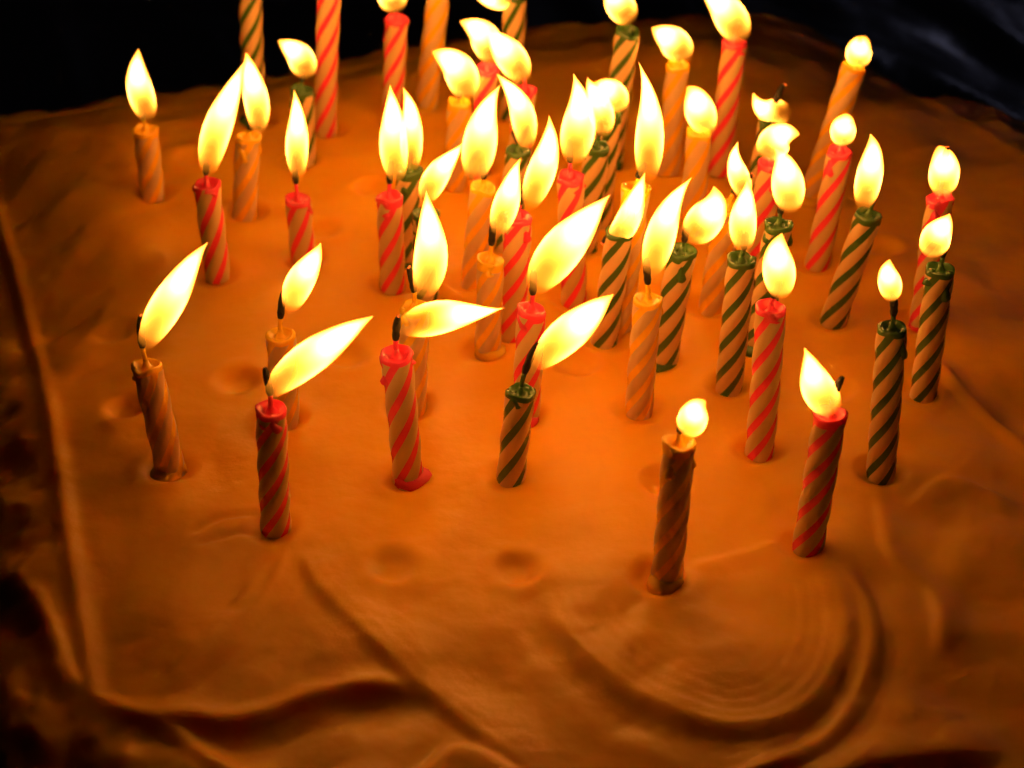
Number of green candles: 18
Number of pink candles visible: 18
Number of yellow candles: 16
